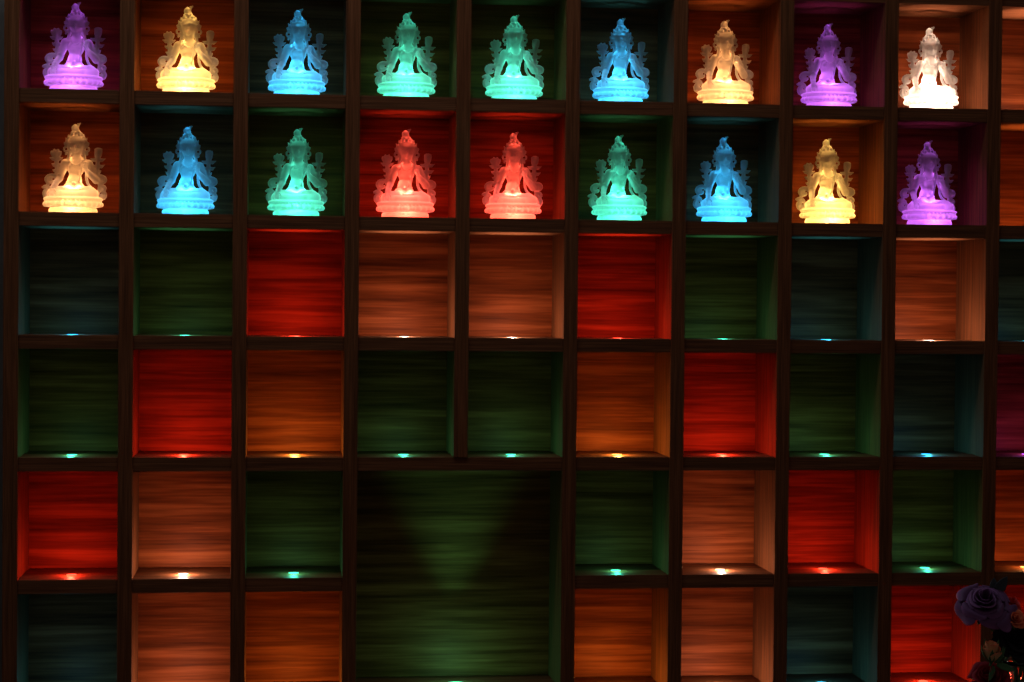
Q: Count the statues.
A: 18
